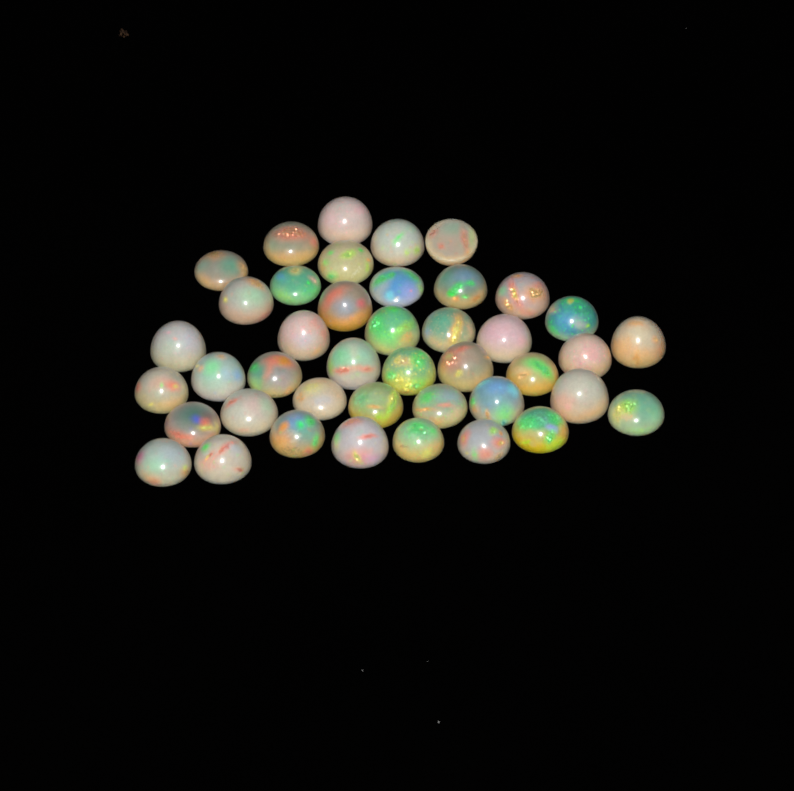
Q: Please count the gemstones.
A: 42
